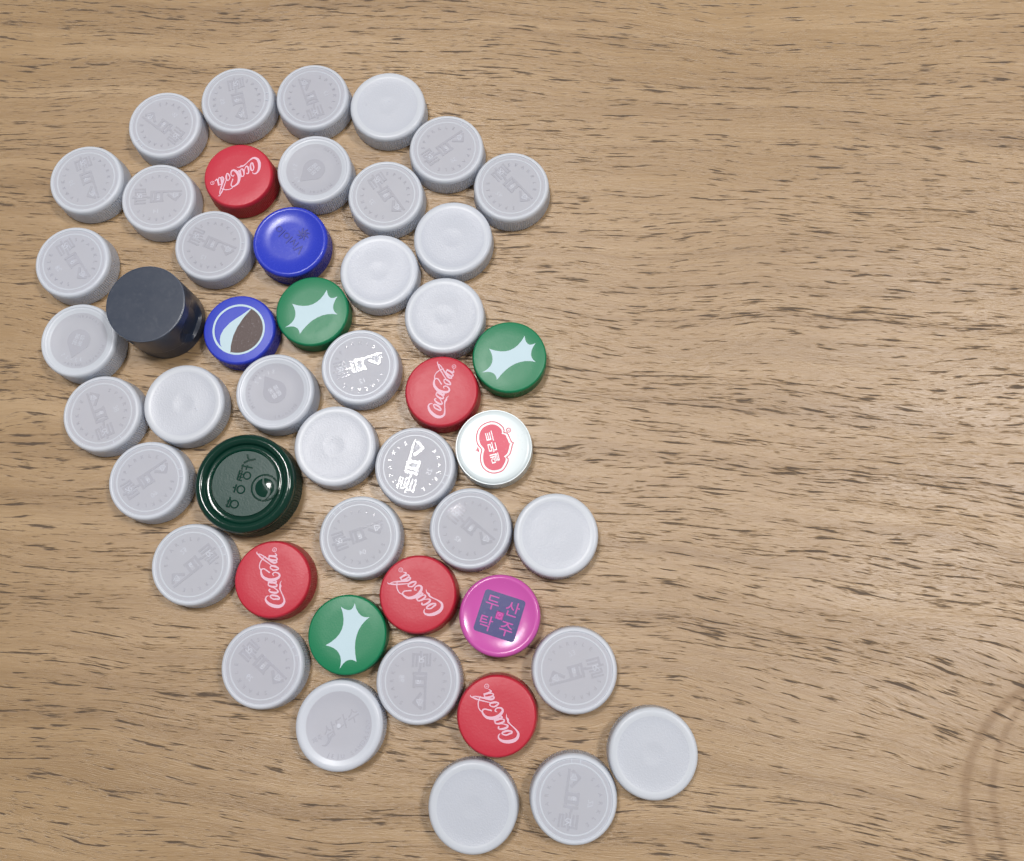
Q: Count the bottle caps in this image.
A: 48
